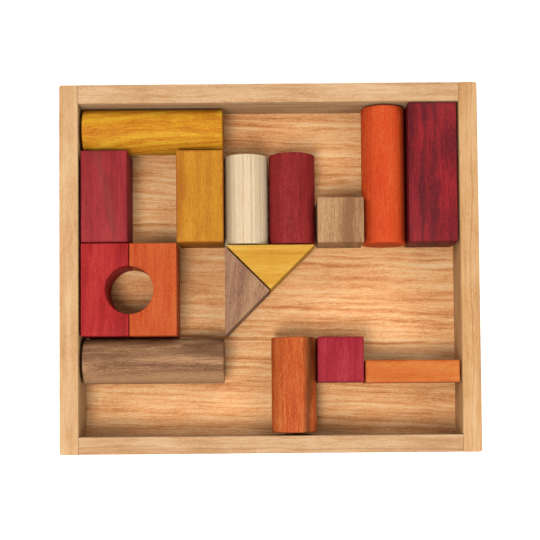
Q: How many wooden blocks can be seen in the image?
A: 16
